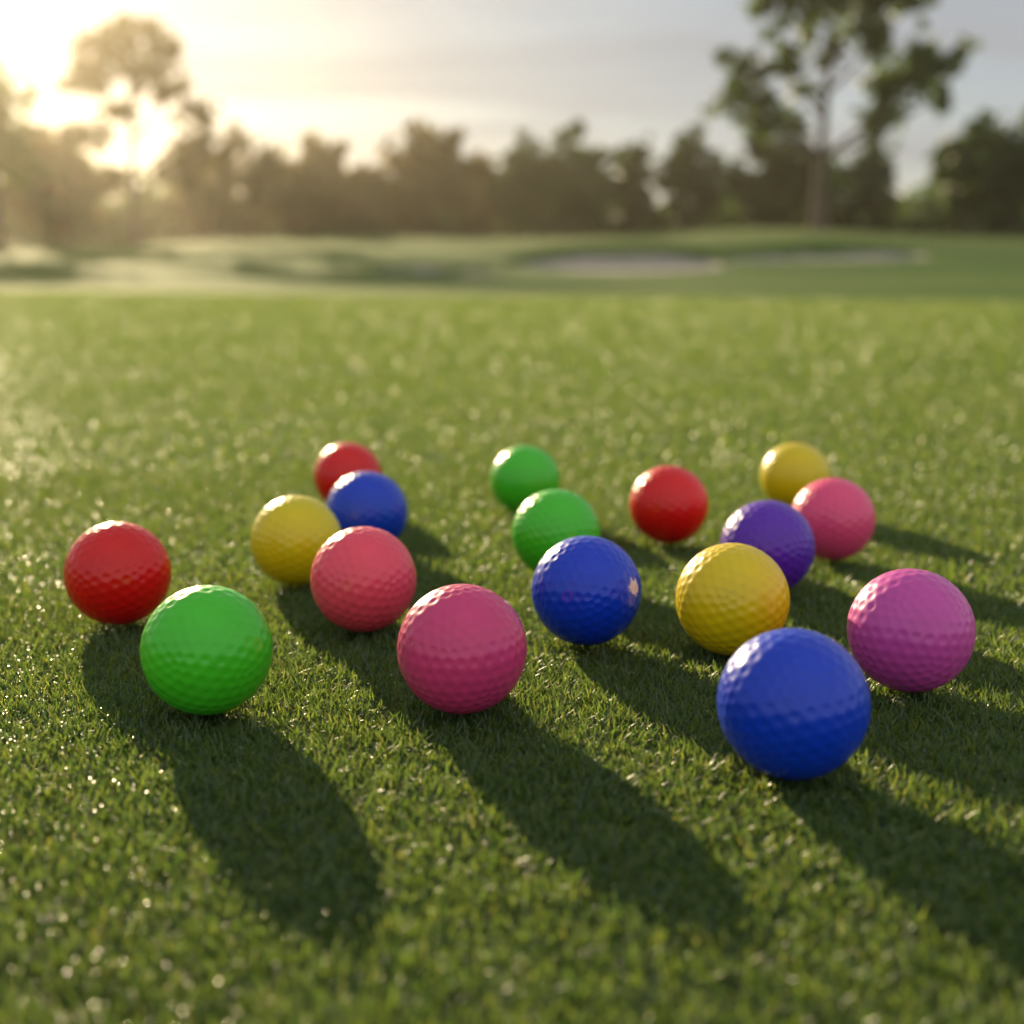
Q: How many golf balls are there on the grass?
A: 17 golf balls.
